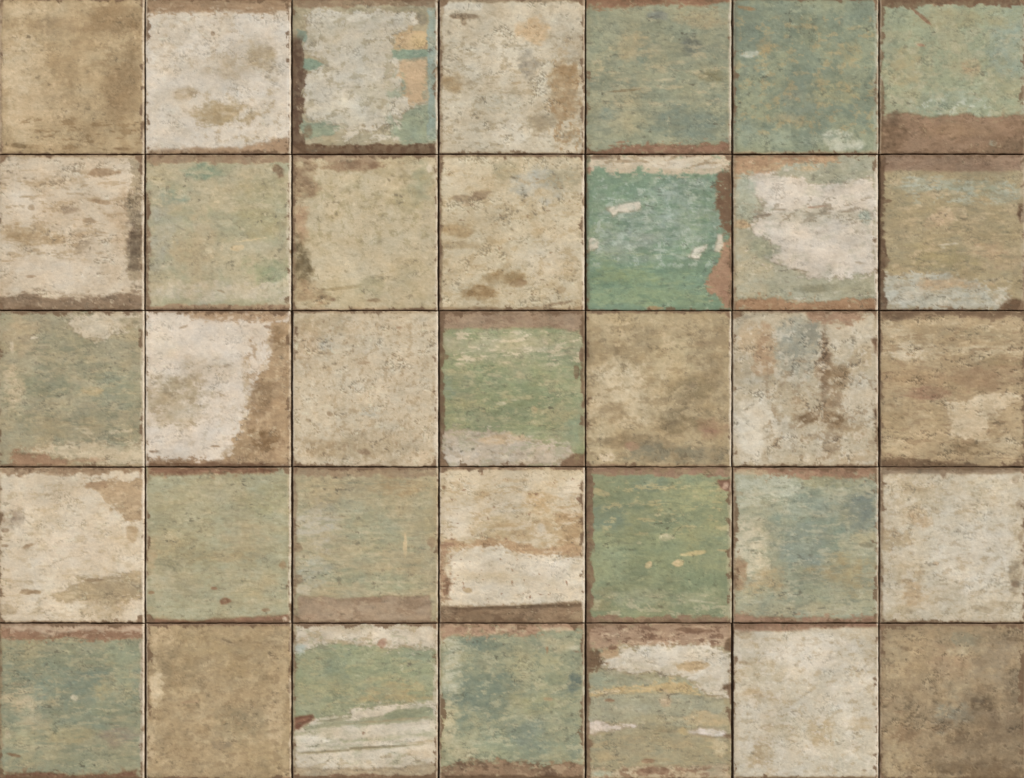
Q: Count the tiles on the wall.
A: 35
